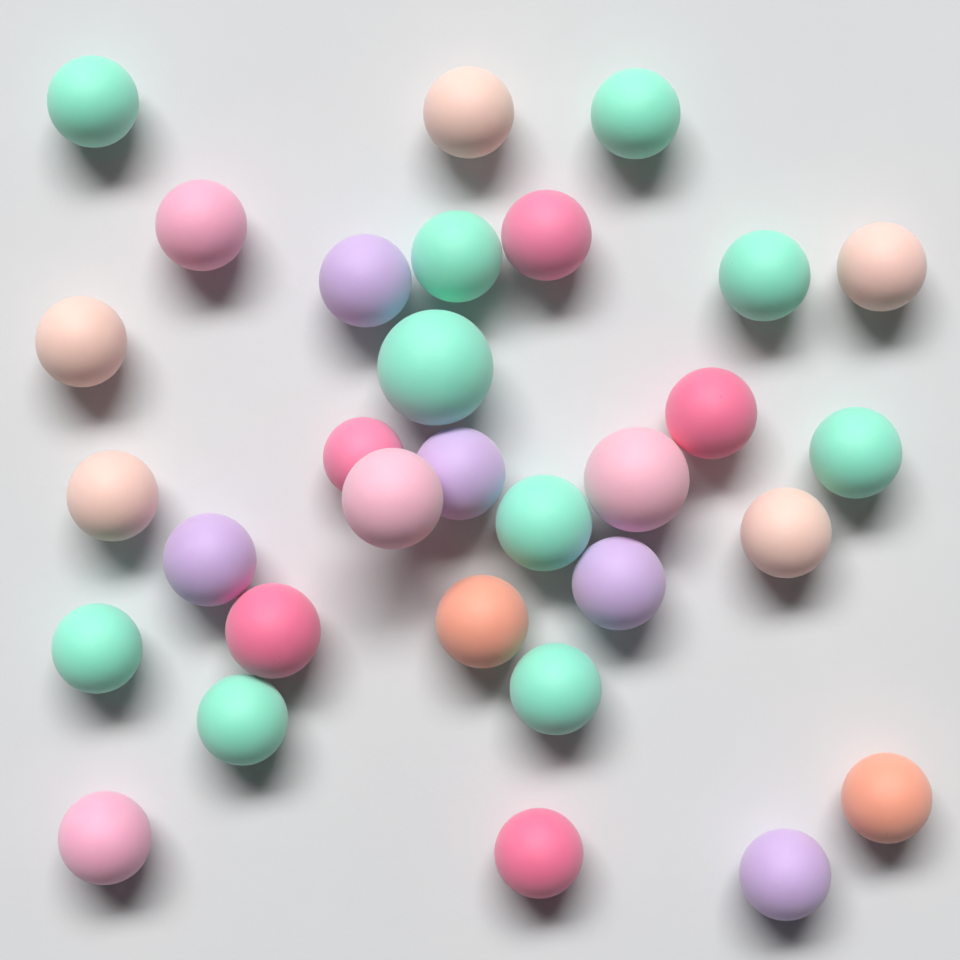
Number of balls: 31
